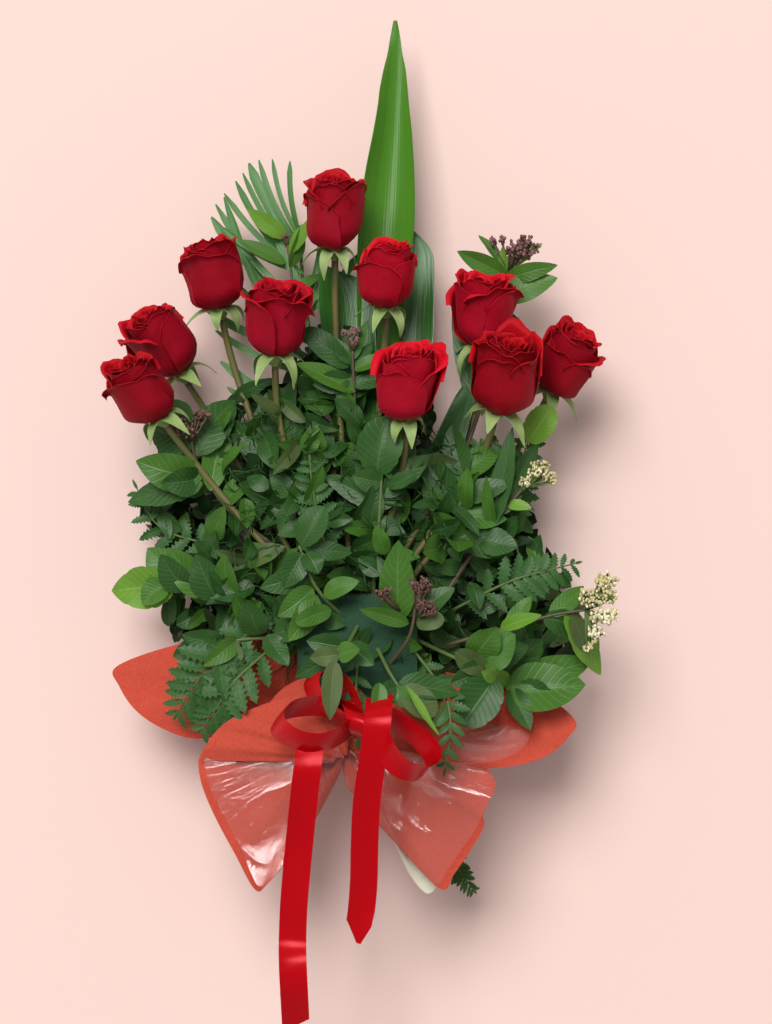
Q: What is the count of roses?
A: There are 10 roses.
